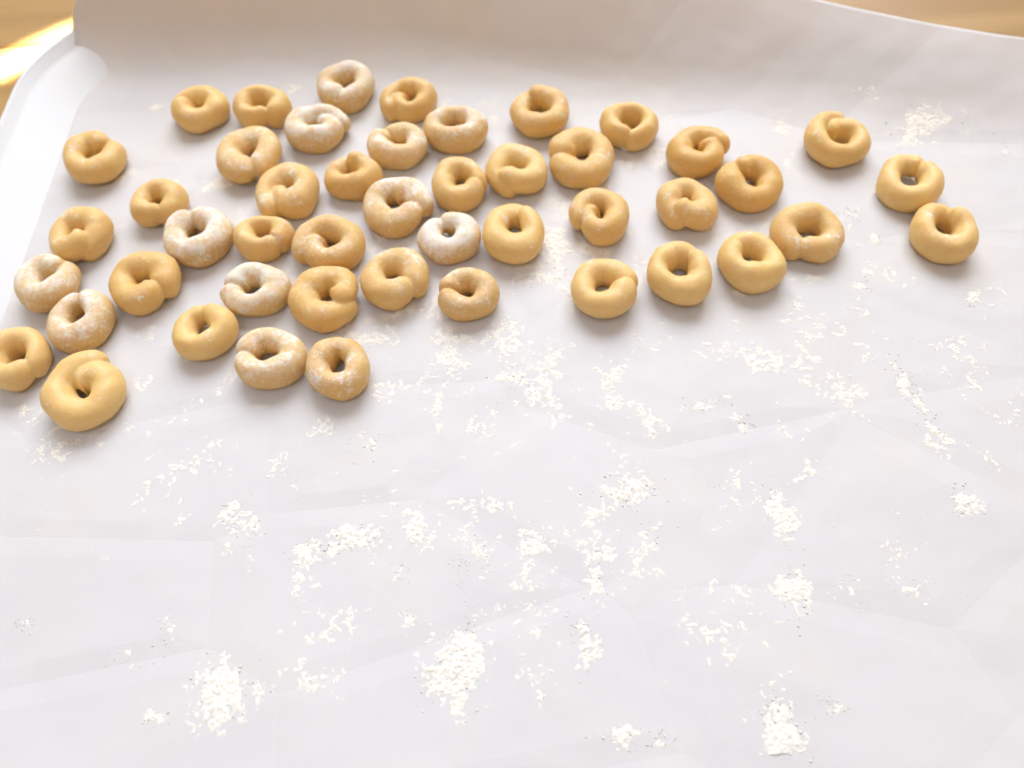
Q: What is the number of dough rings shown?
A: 47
